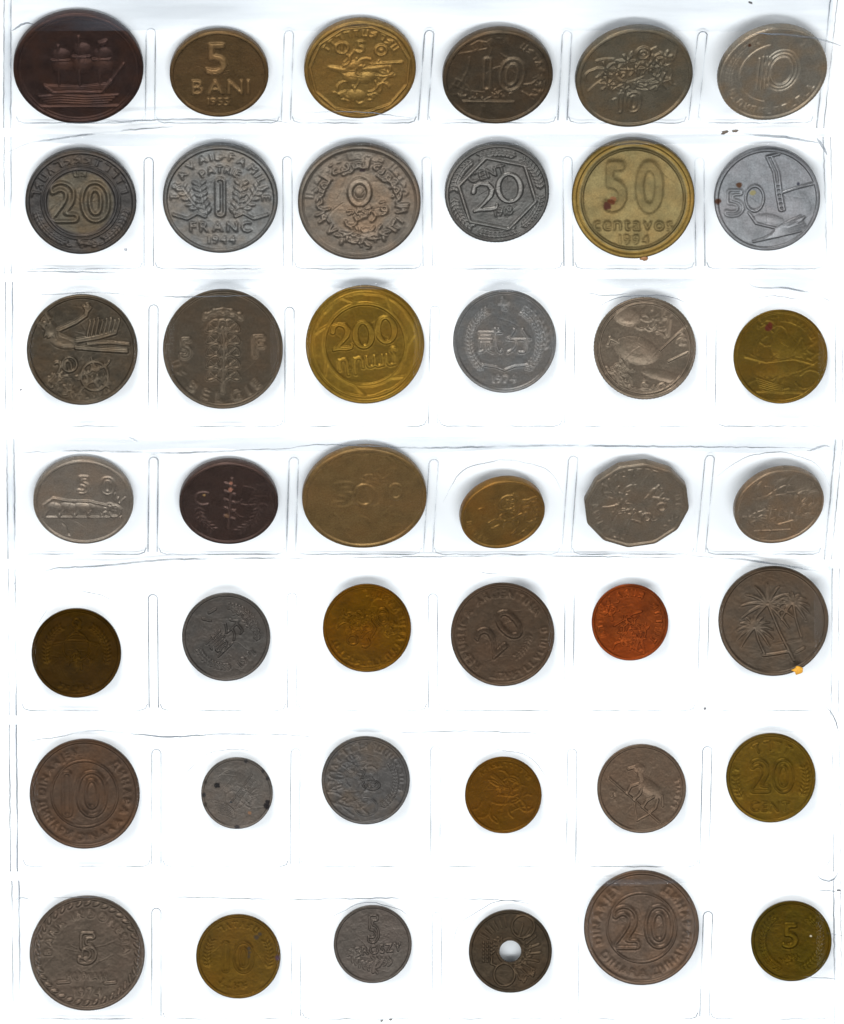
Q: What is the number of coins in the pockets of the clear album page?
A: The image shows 42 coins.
